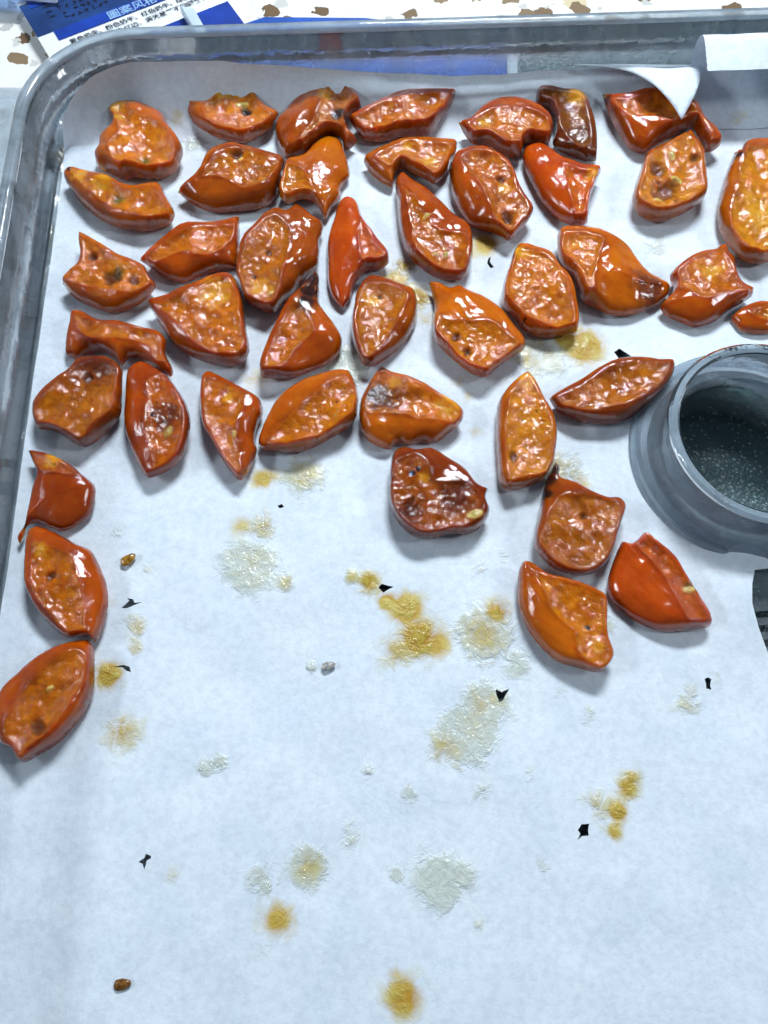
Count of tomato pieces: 43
